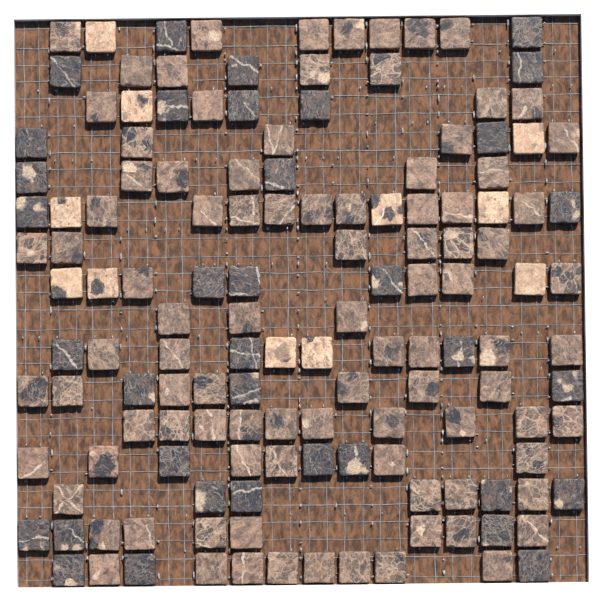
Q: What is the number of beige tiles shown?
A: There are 11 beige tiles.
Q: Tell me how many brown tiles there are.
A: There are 94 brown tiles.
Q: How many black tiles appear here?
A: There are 36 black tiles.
